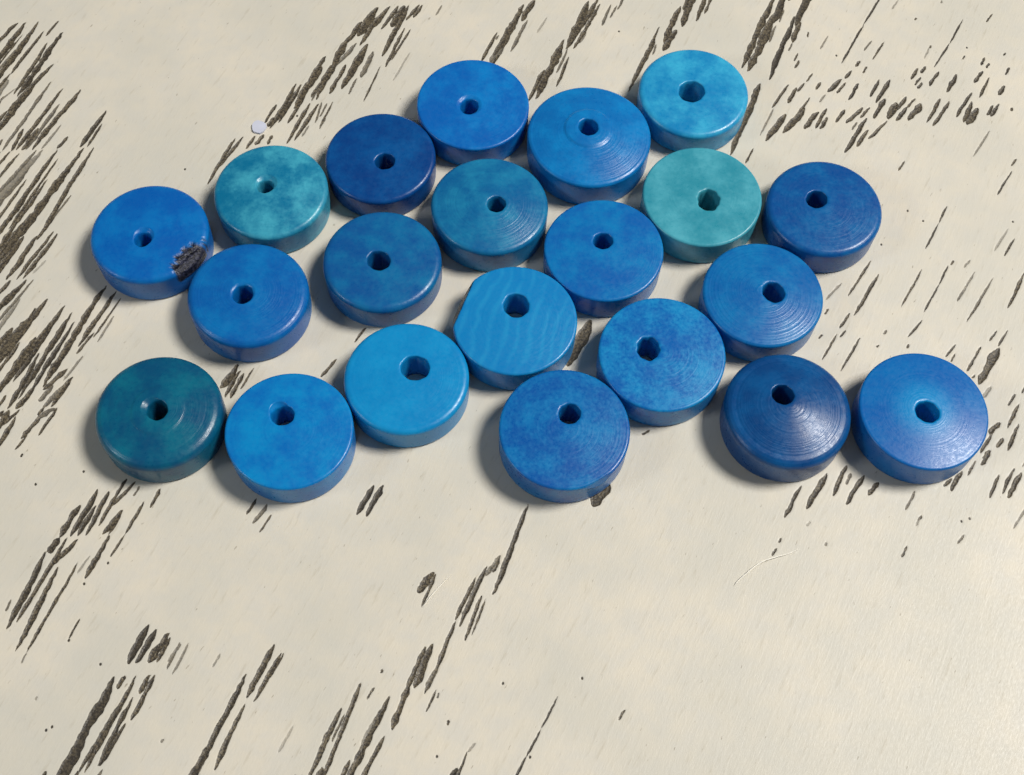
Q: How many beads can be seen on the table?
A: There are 21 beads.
